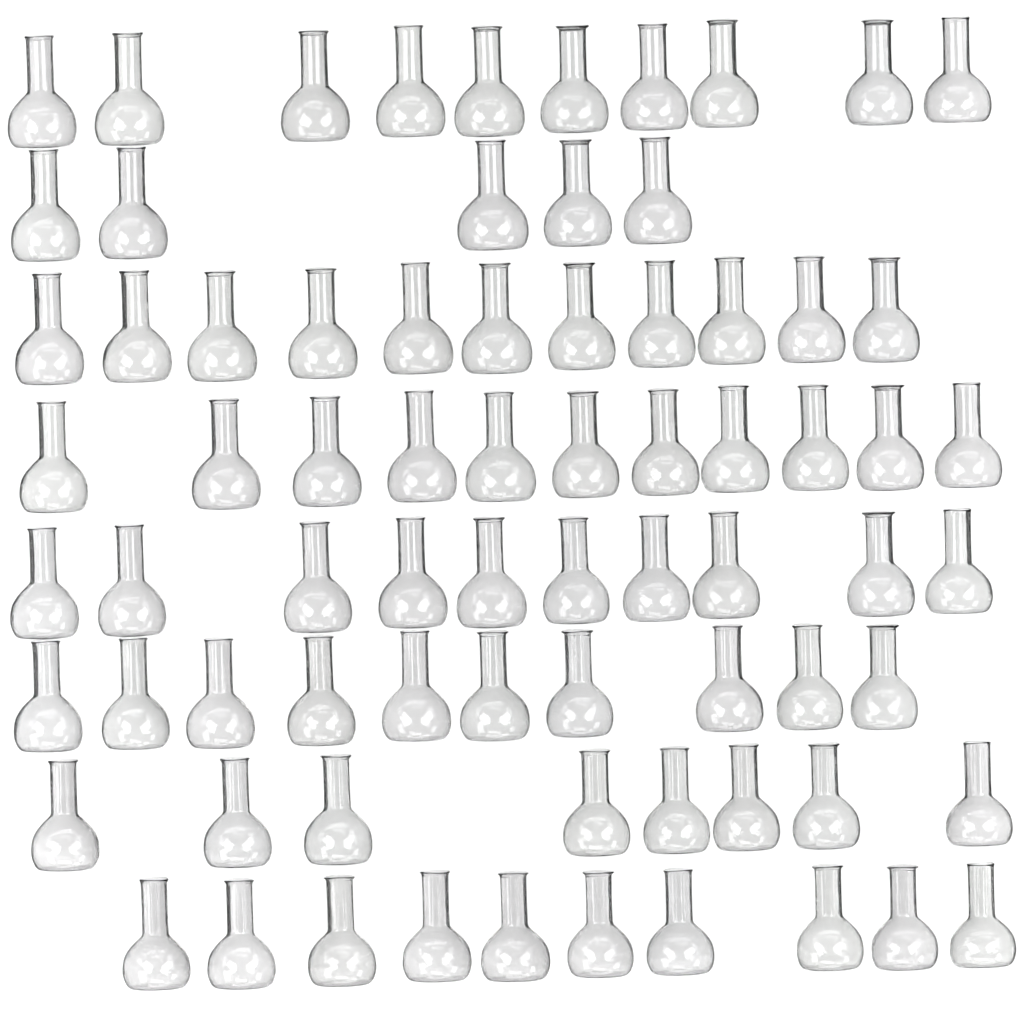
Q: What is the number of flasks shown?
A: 75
